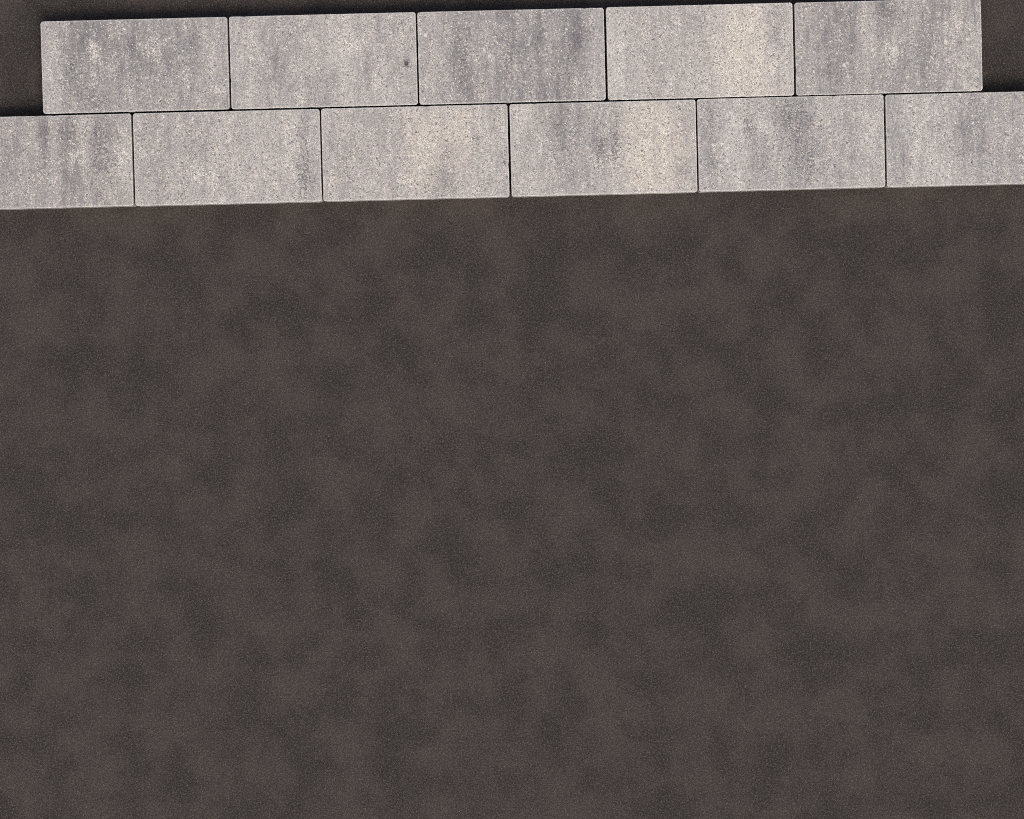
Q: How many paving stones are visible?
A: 11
